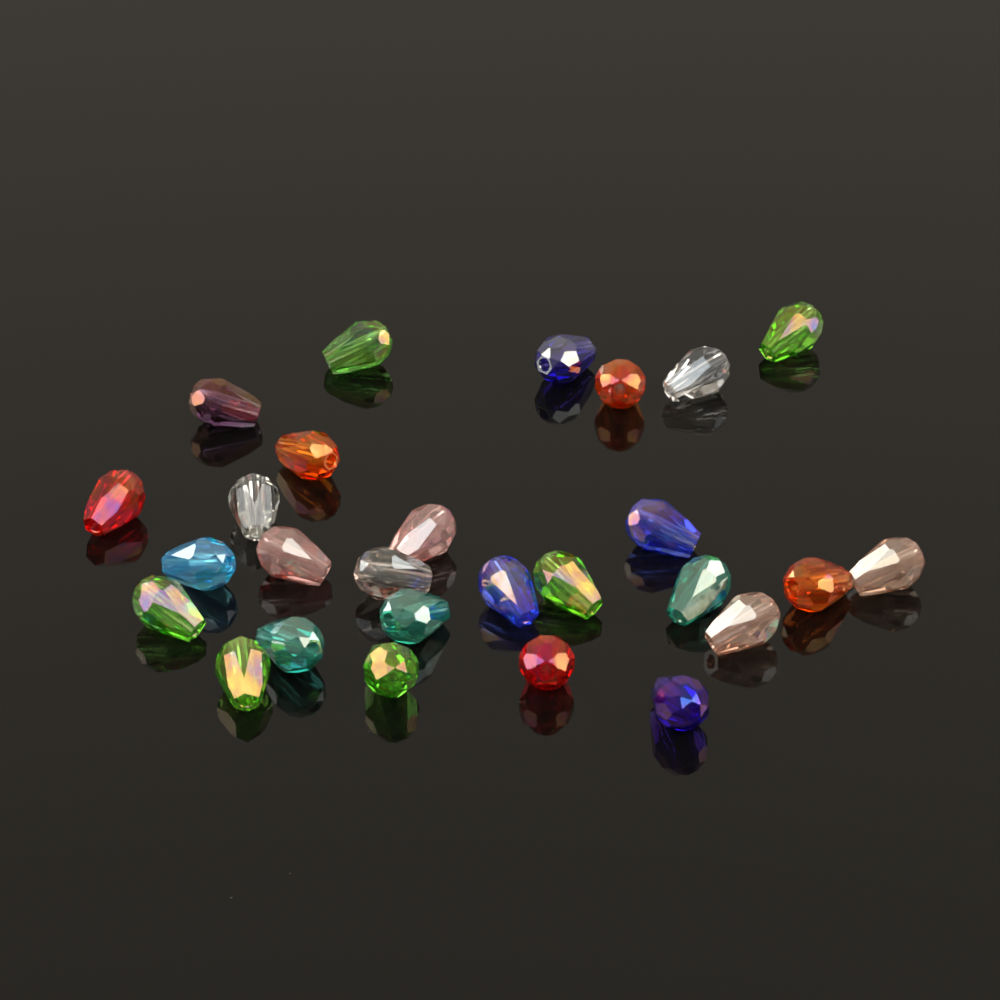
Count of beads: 27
